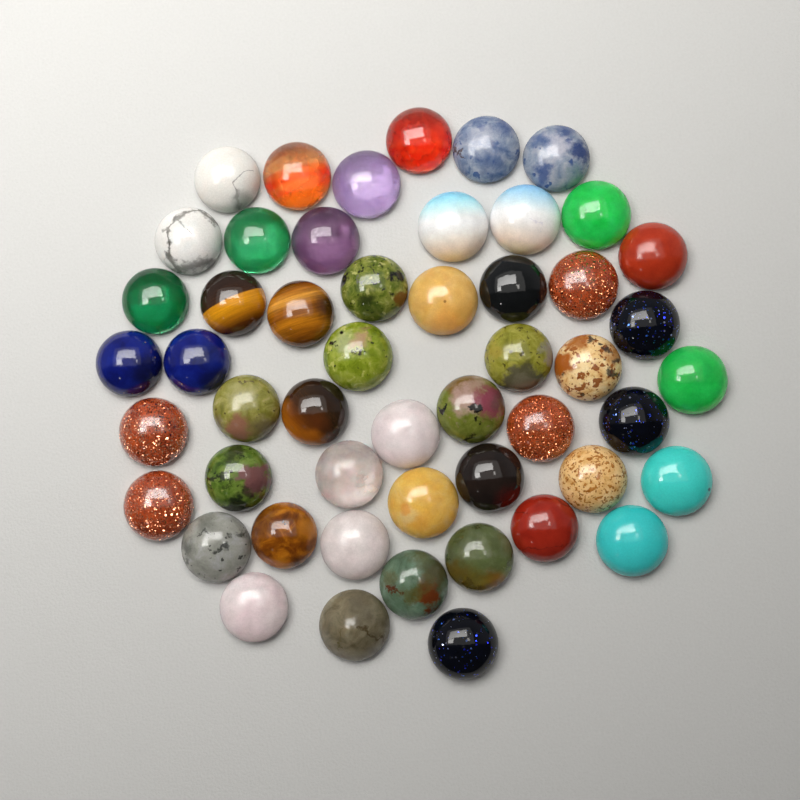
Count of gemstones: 51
